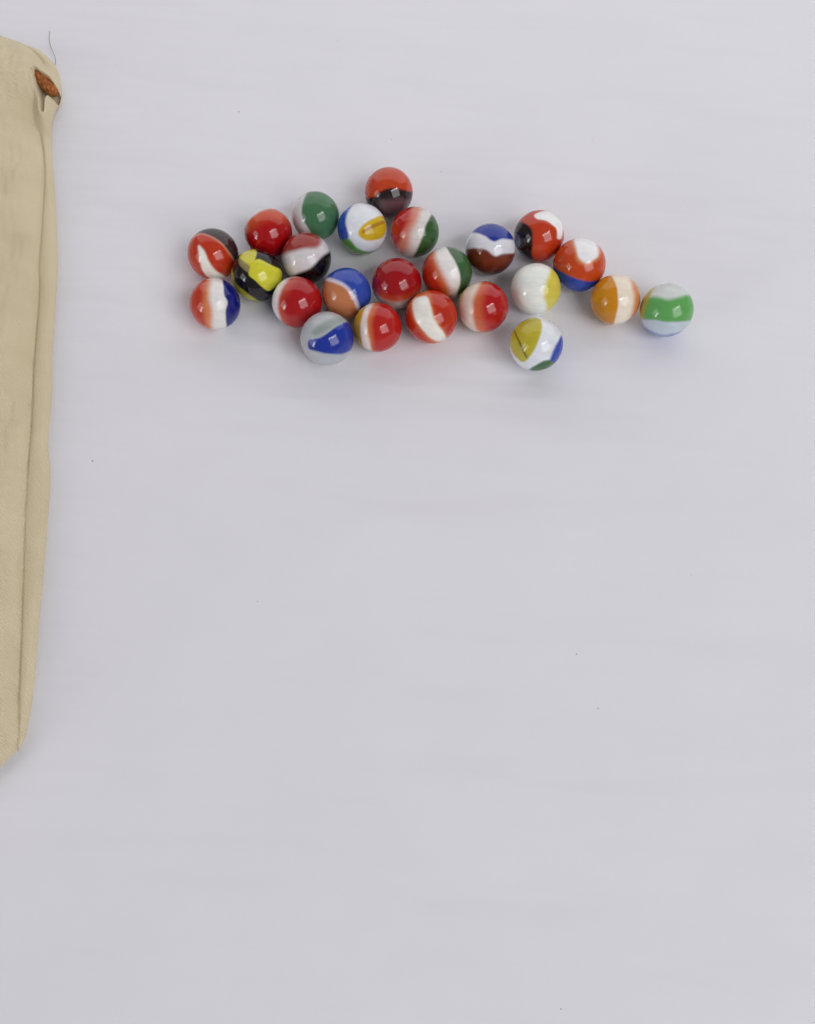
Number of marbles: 24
